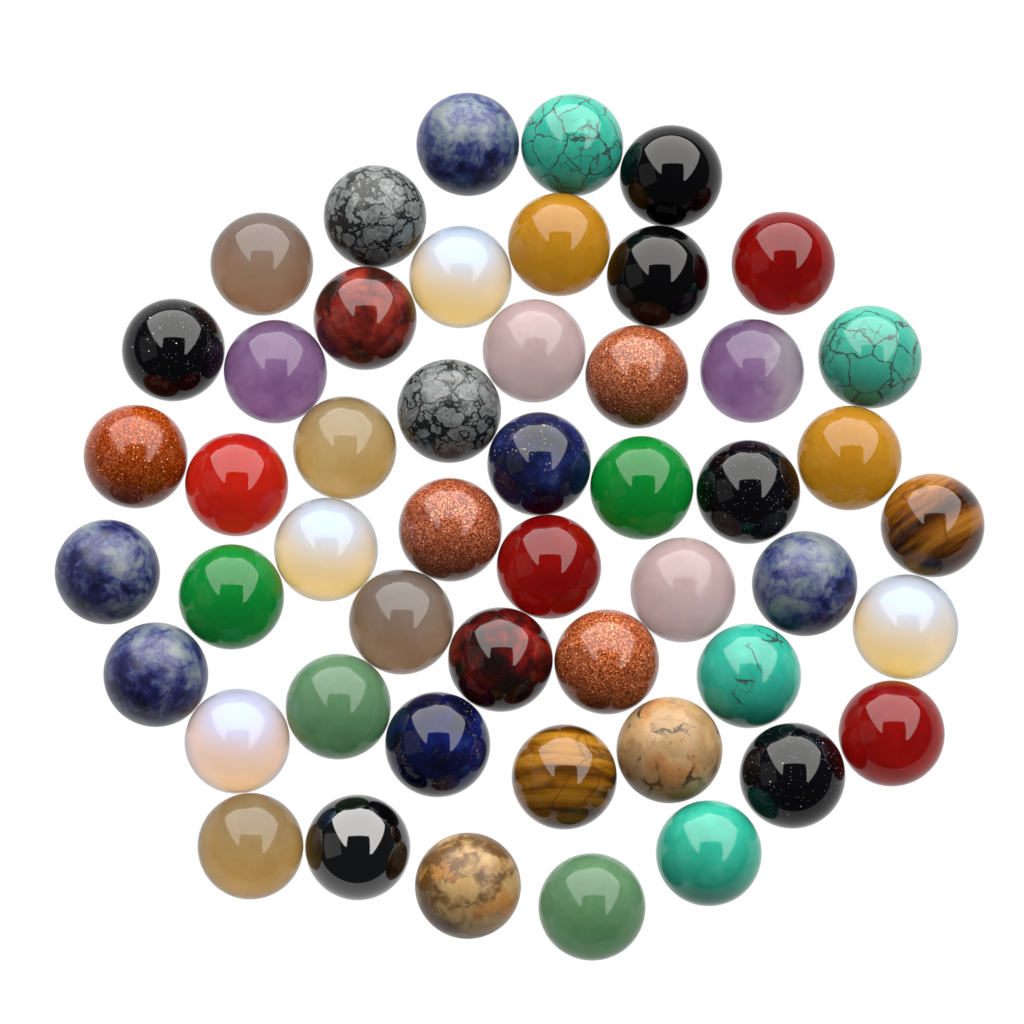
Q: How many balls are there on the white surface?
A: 50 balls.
